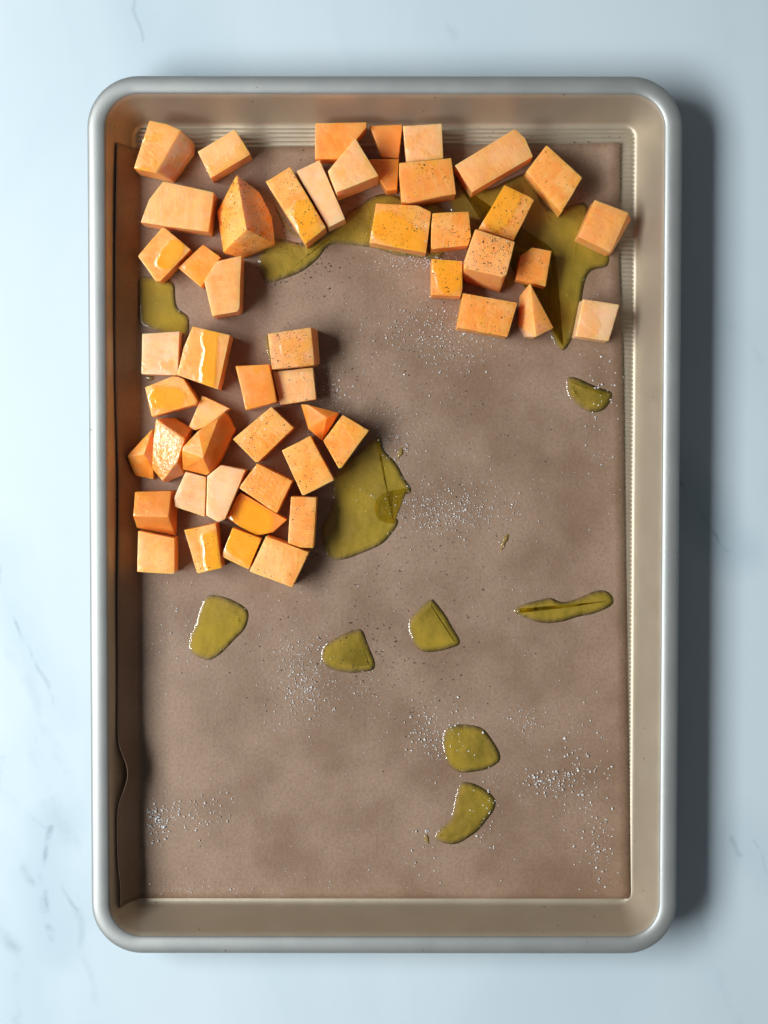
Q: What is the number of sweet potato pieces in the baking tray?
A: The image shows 51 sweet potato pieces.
